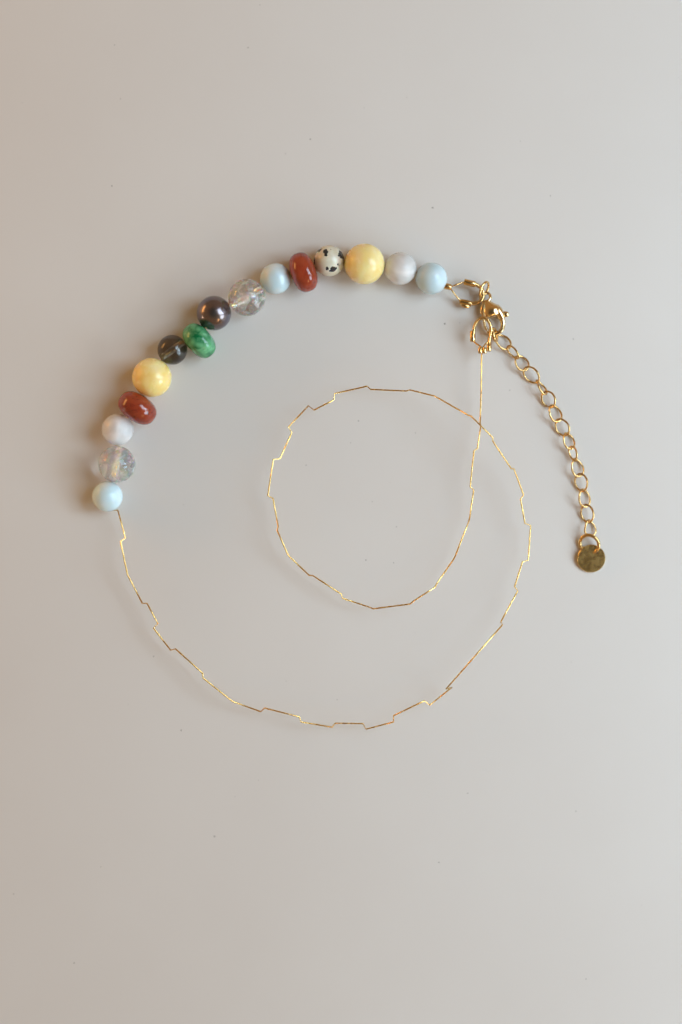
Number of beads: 15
